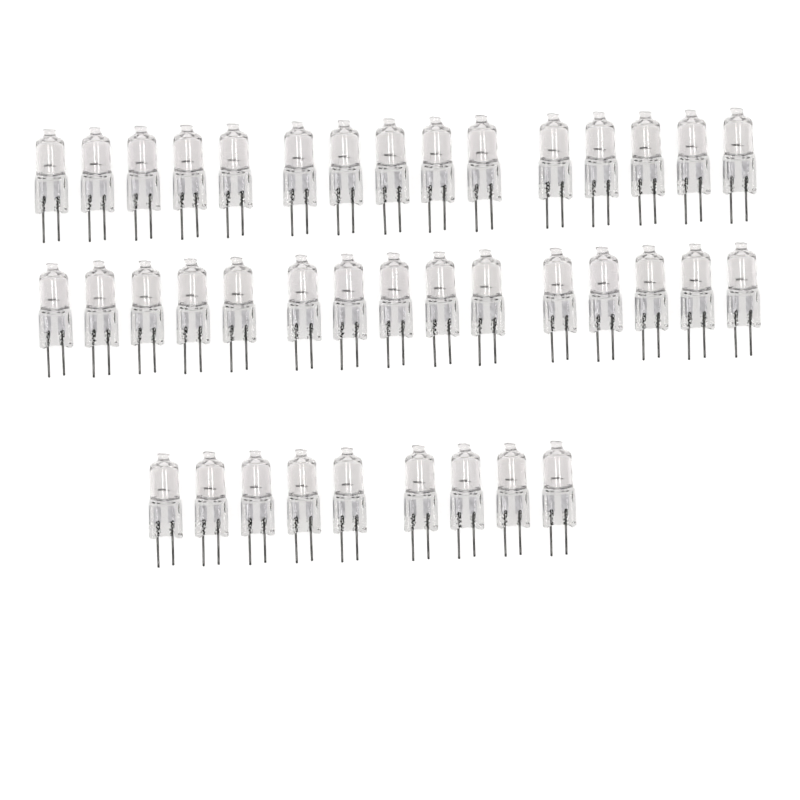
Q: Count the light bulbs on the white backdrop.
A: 39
